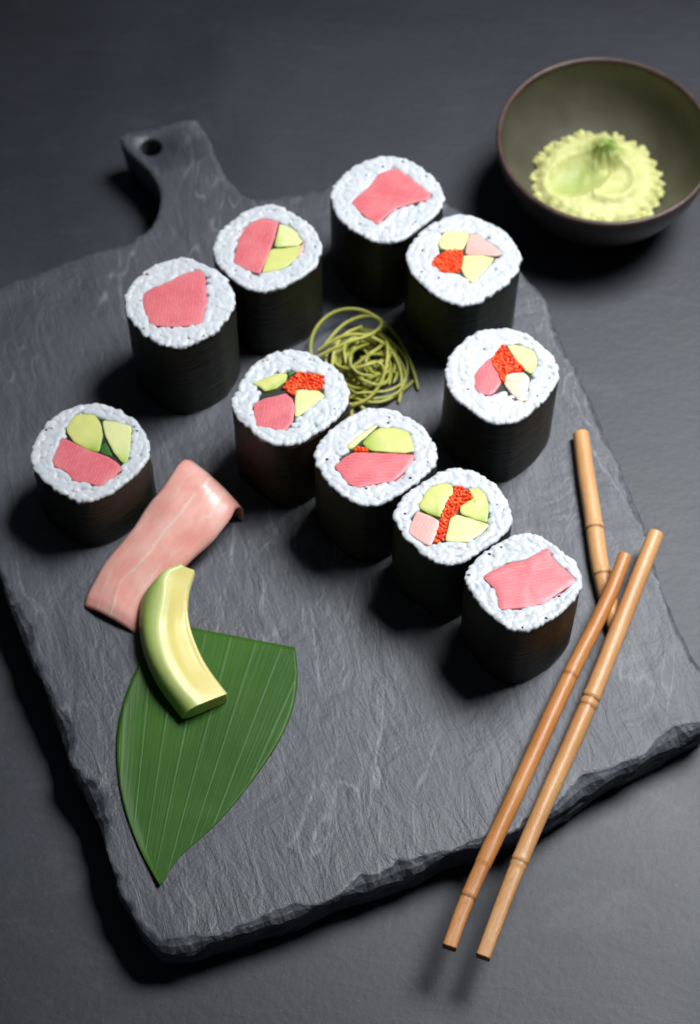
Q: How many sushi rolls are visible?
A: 10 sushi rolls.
